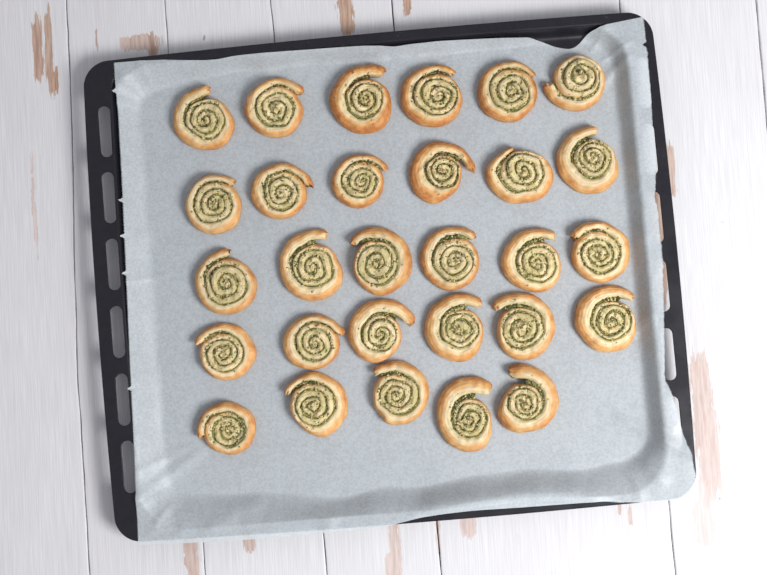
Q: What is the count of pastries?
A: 29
